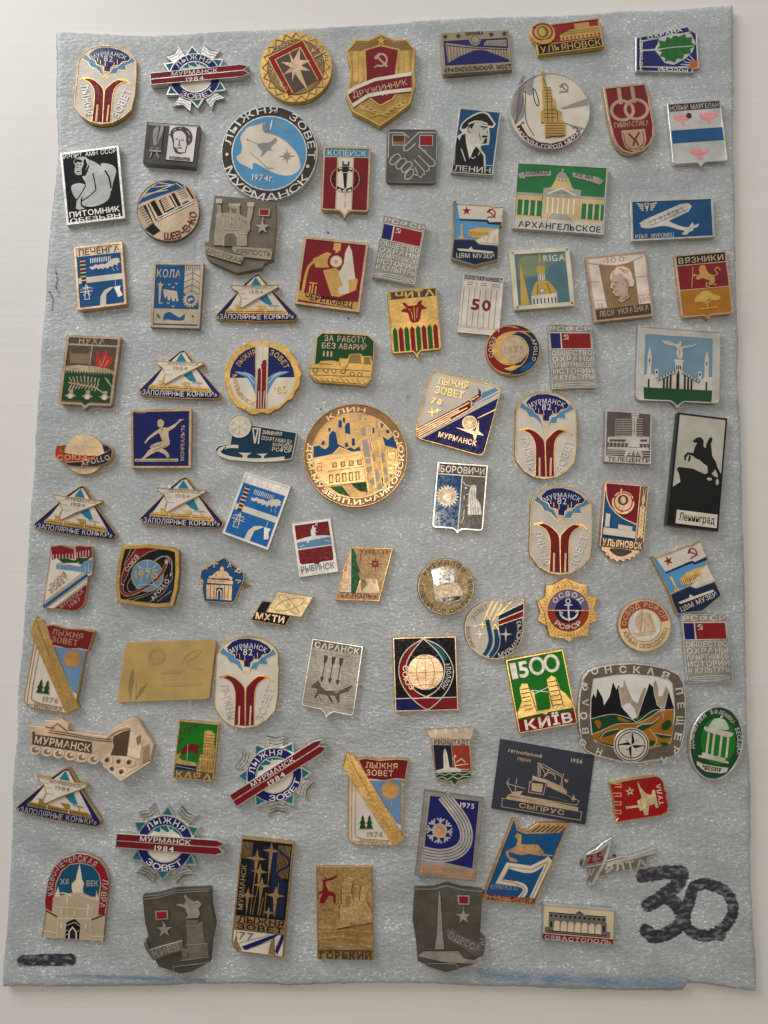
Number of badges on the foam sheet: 90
